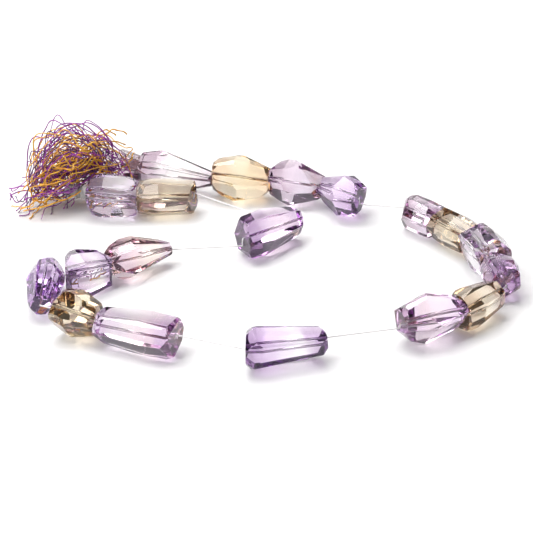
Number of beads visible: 20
